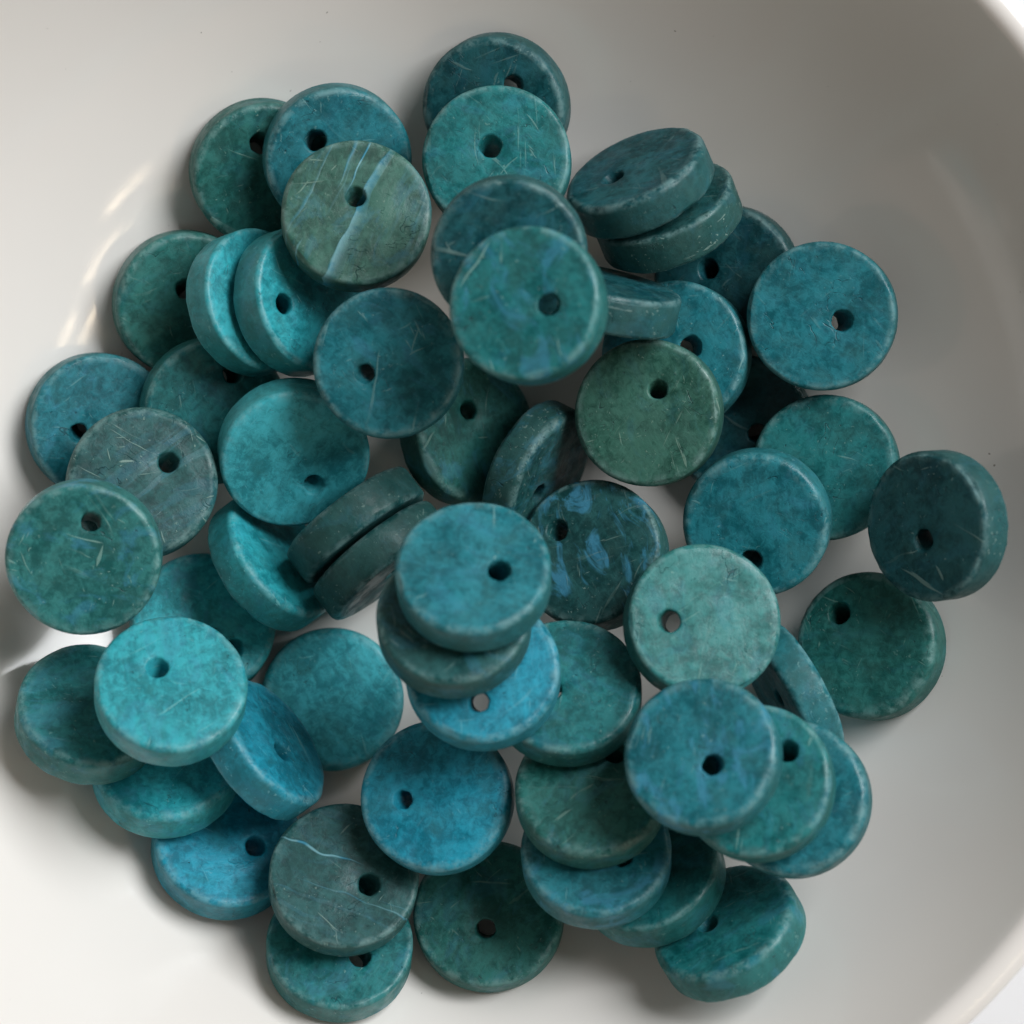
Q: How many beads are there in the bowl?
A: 58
